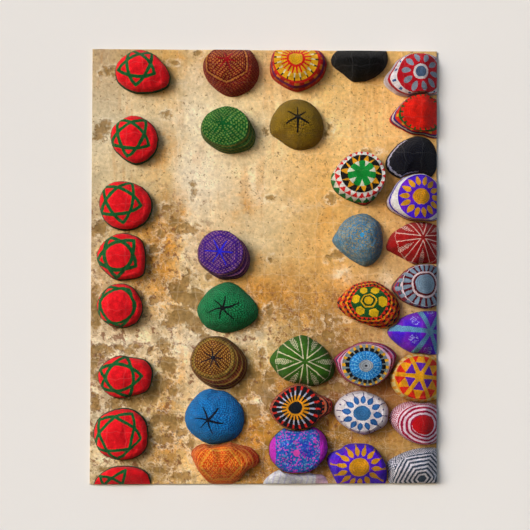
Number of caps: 38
